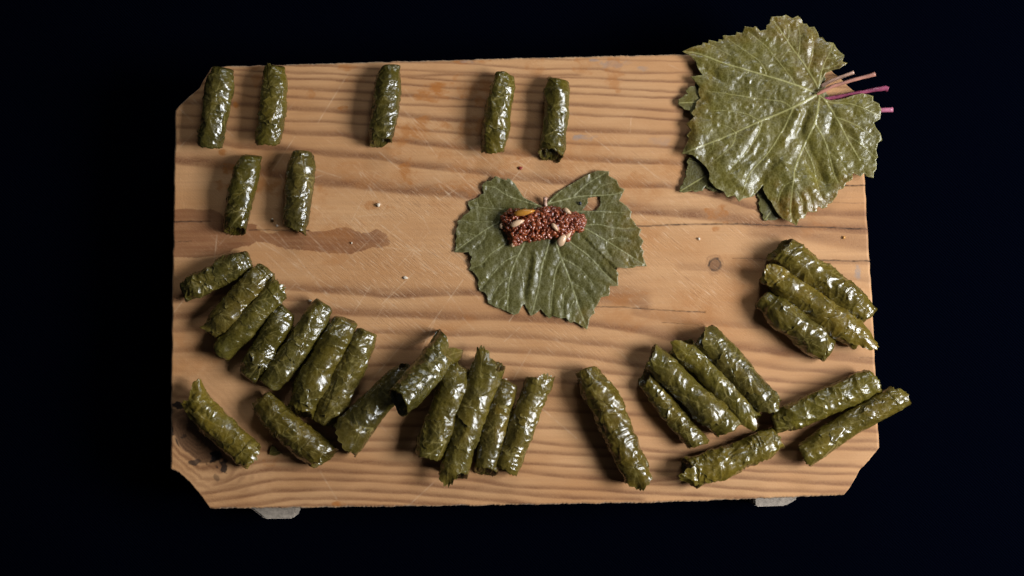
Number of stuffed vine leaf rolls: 33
